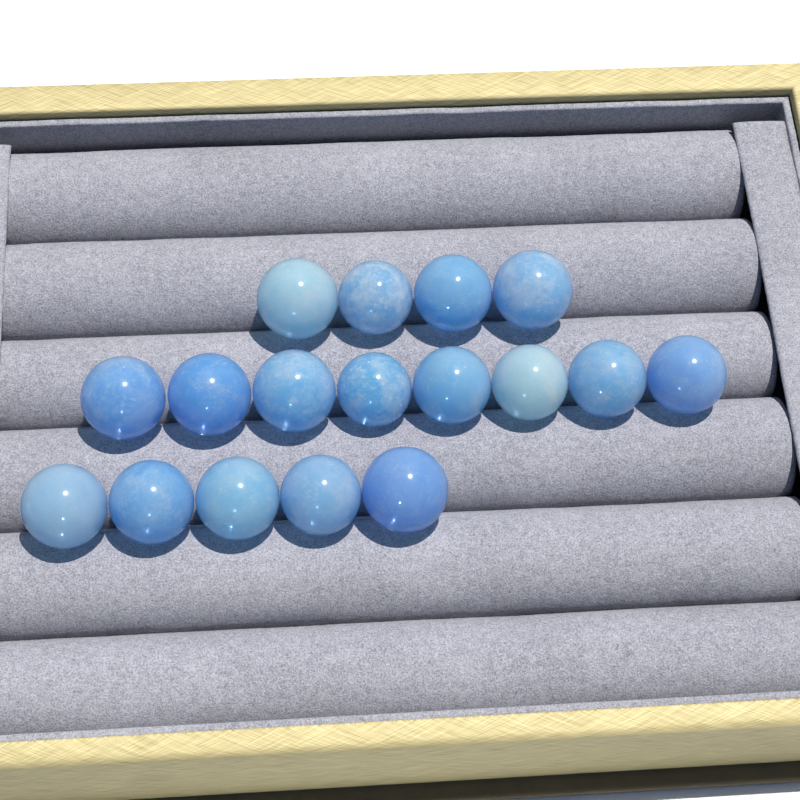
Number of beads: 17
